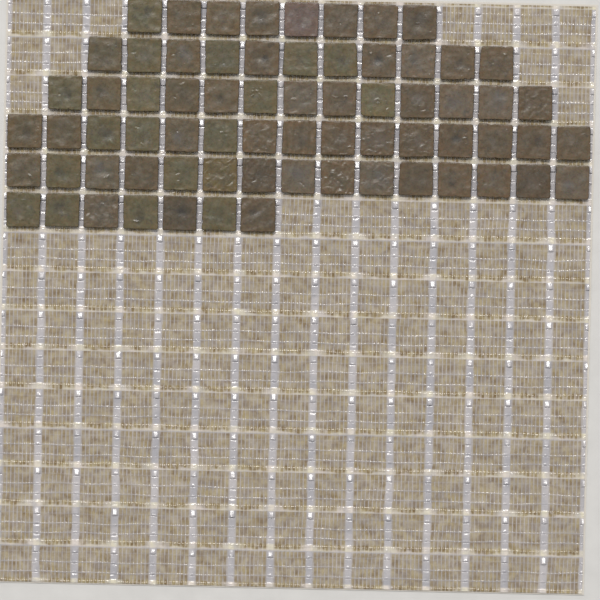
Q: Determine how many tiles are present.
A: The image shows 69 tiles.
